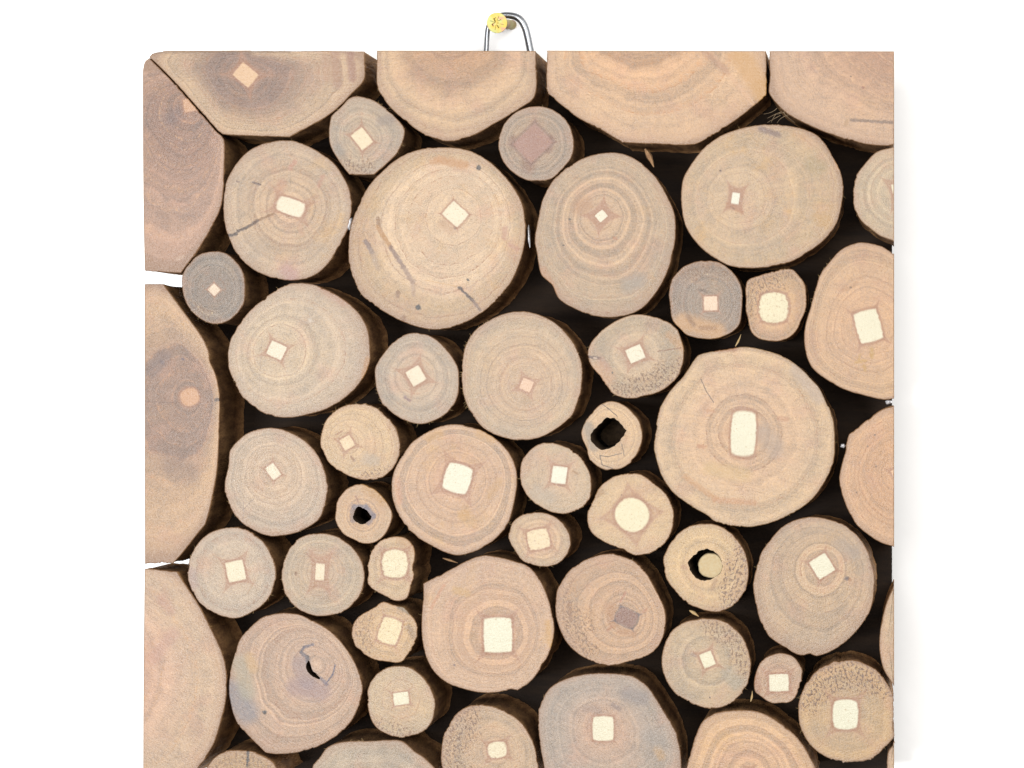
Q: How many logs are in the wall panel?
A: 52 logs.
